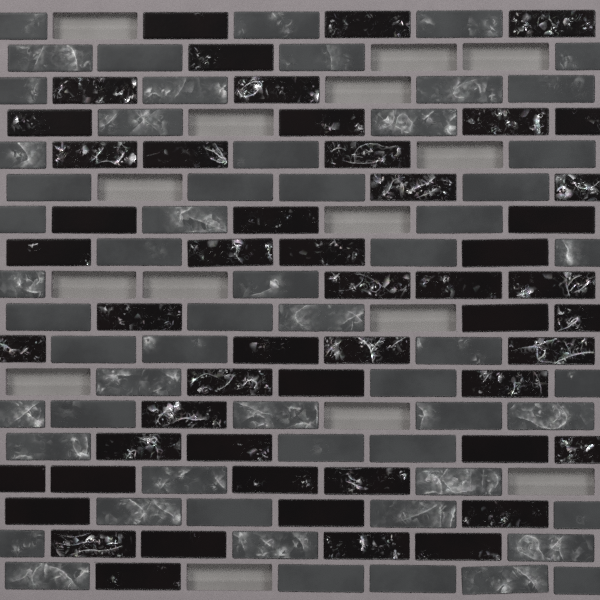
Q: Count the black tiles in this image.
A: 52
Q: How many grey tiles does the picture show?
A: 59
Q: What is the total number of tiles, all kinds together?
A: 111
